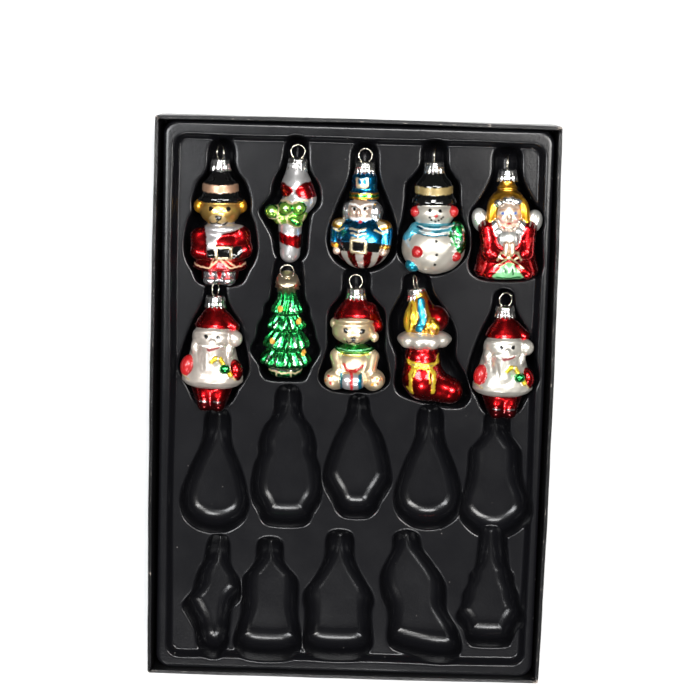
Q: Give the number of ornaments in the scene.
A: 10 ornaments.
